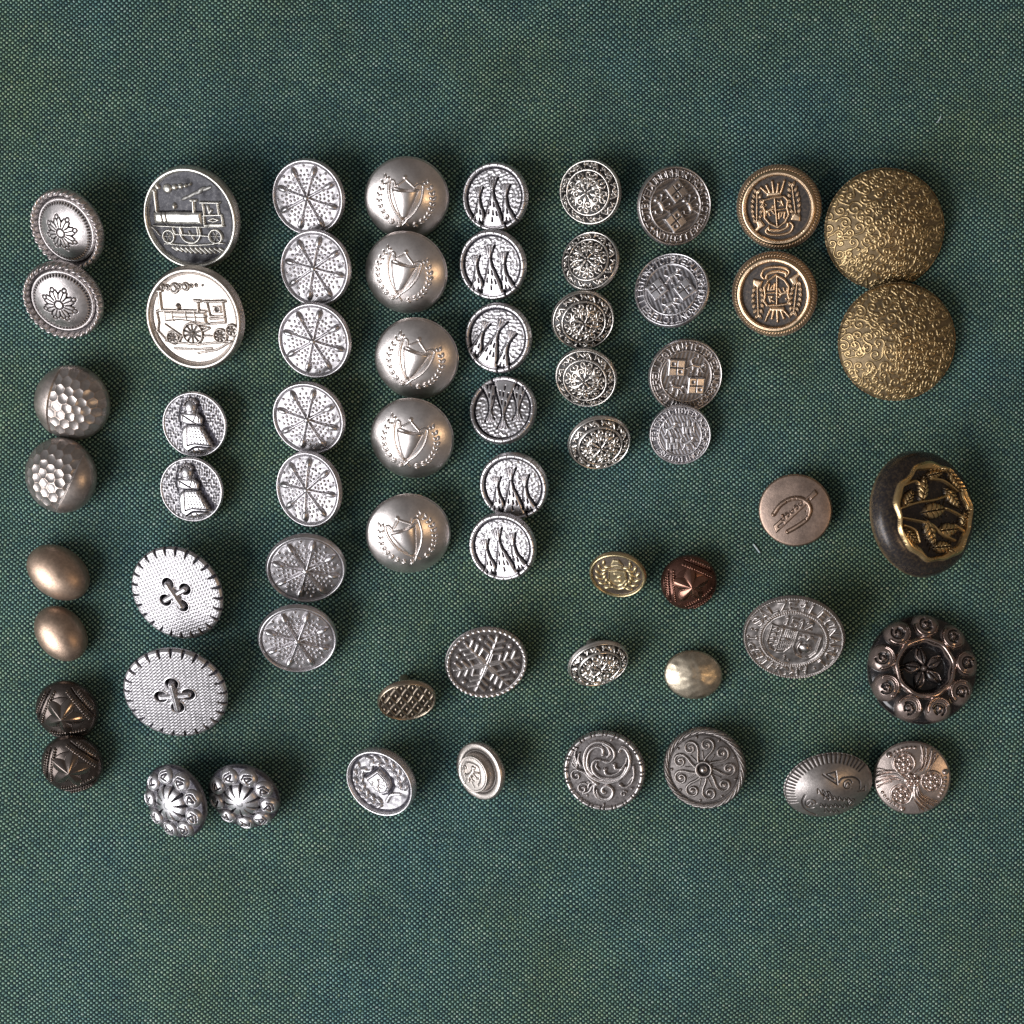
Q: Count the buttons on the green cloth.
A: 63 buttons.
